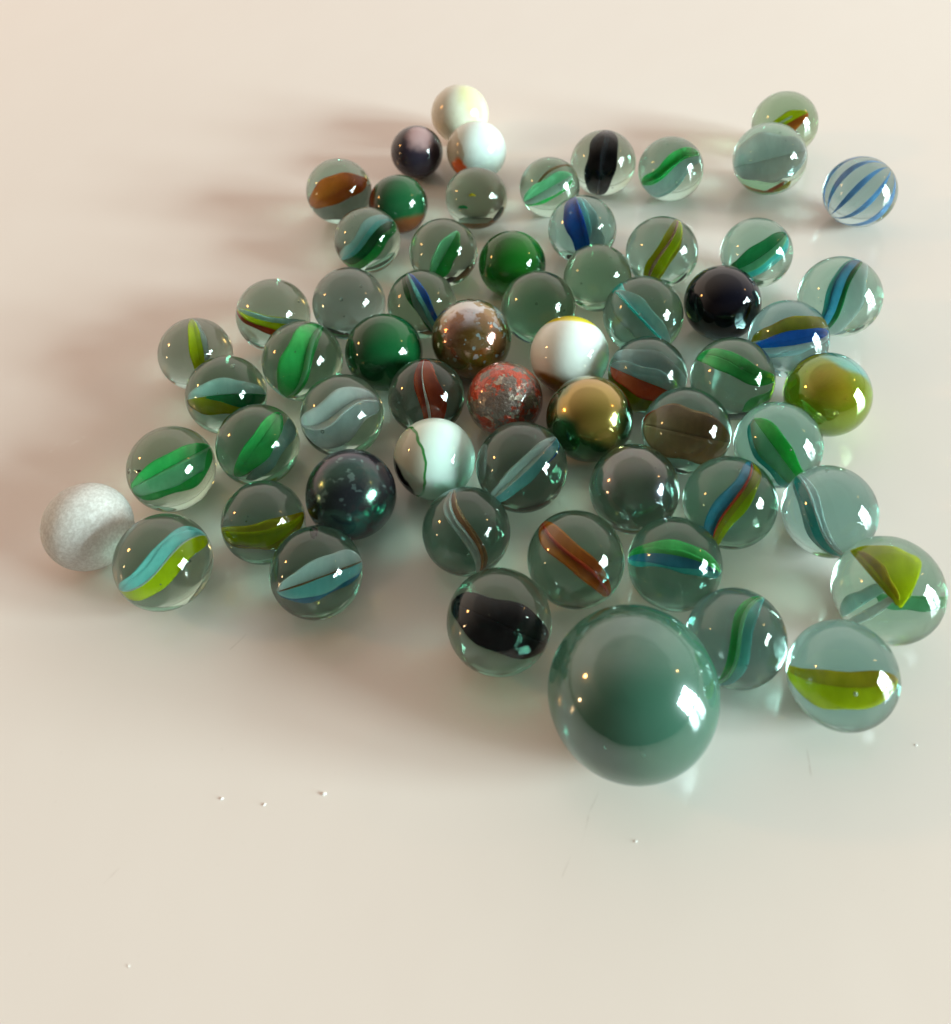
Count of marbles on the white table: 62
